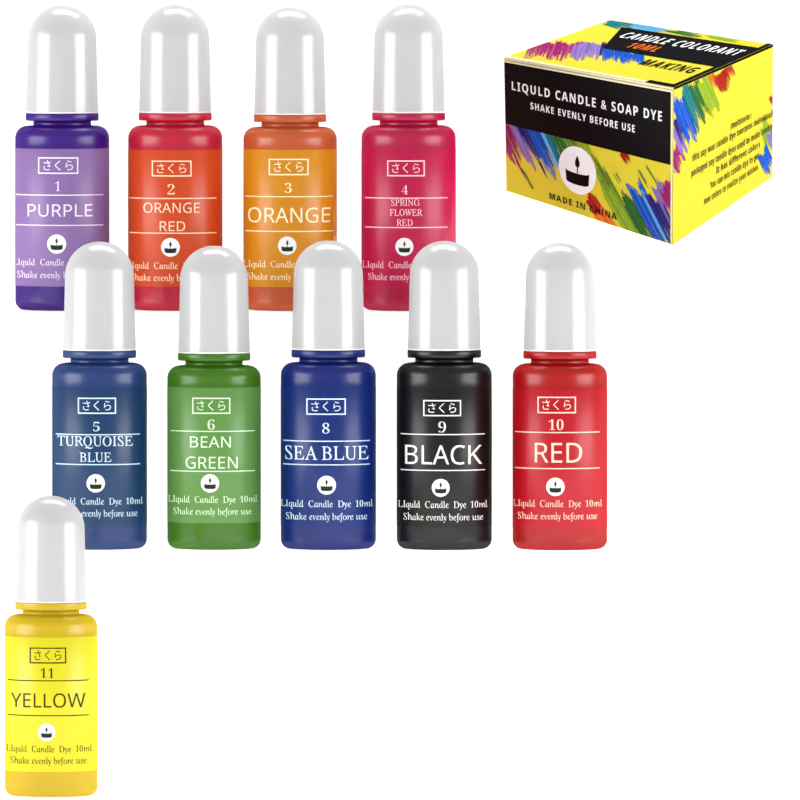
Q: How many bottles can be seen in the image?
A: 10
